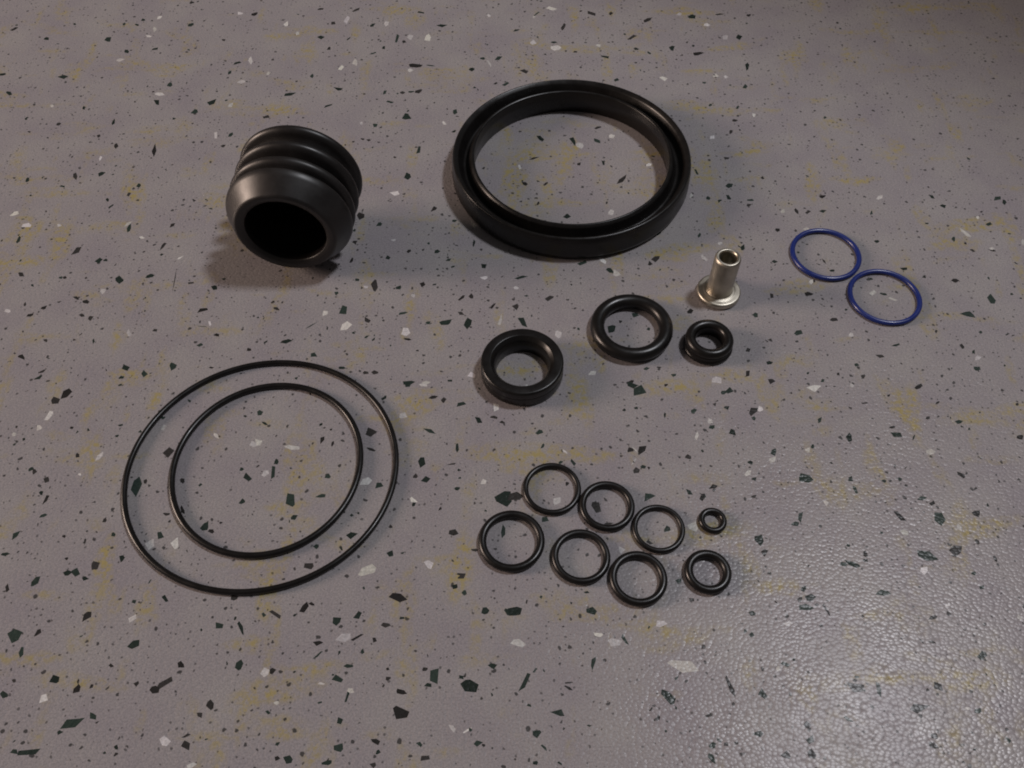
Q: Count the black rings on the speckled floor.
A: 14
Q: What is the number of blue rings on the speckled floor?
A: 2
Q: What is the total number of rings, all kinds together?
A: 16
